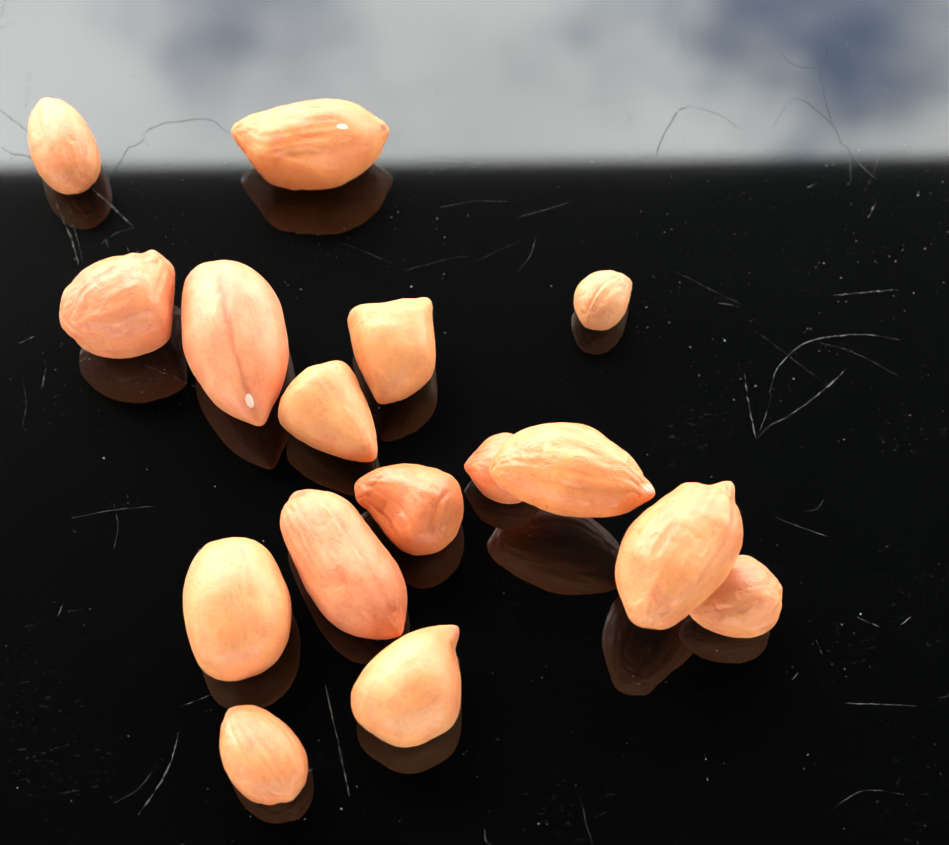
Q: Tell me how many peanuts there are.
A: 16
